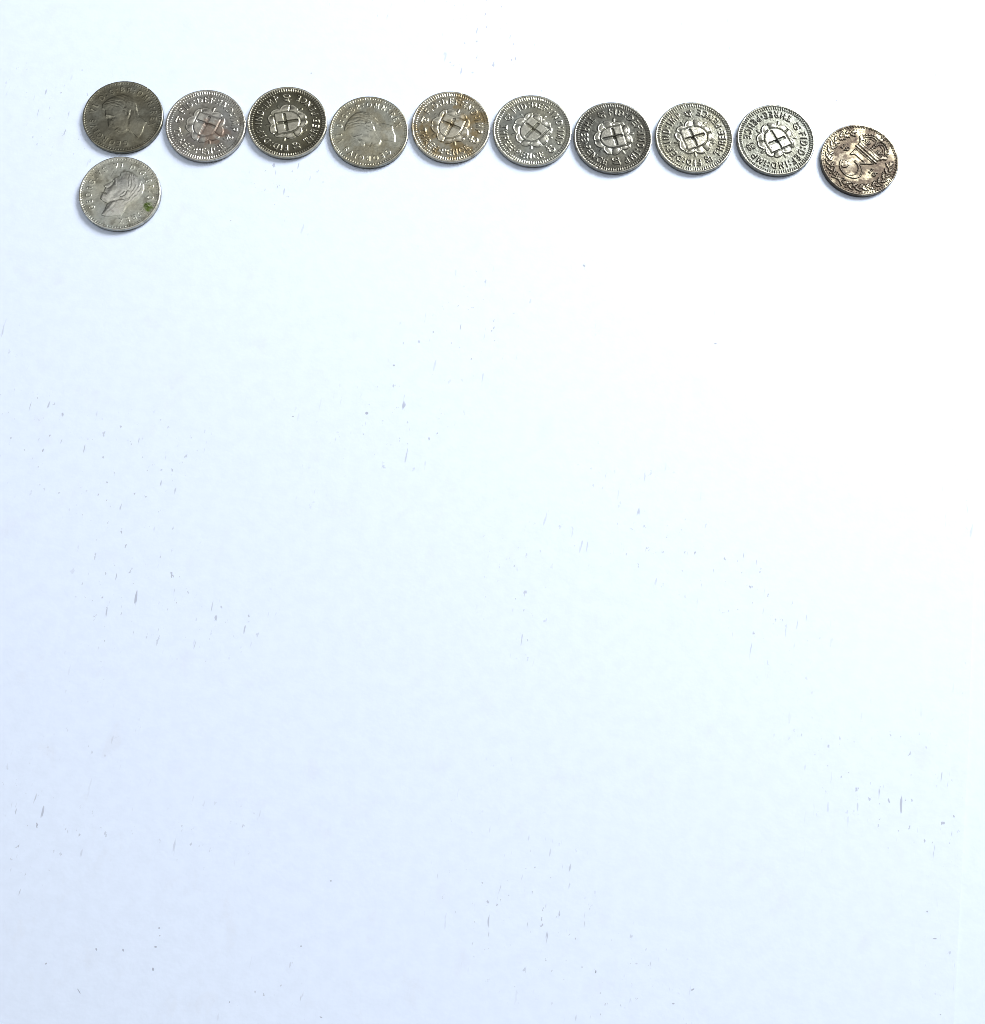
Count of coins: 11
